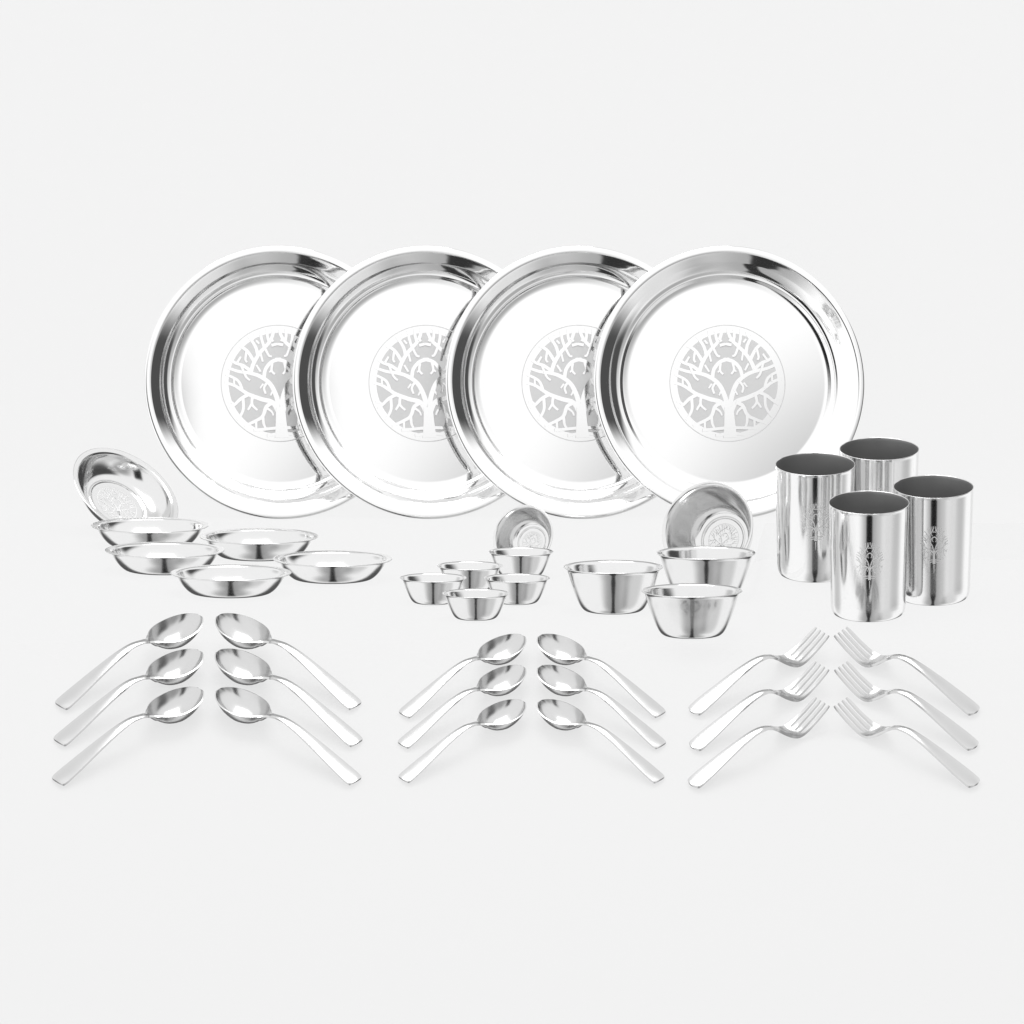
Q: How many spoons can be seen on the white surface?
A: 12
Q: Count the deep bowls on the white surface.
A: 10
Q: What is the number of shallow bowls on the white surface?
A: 6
